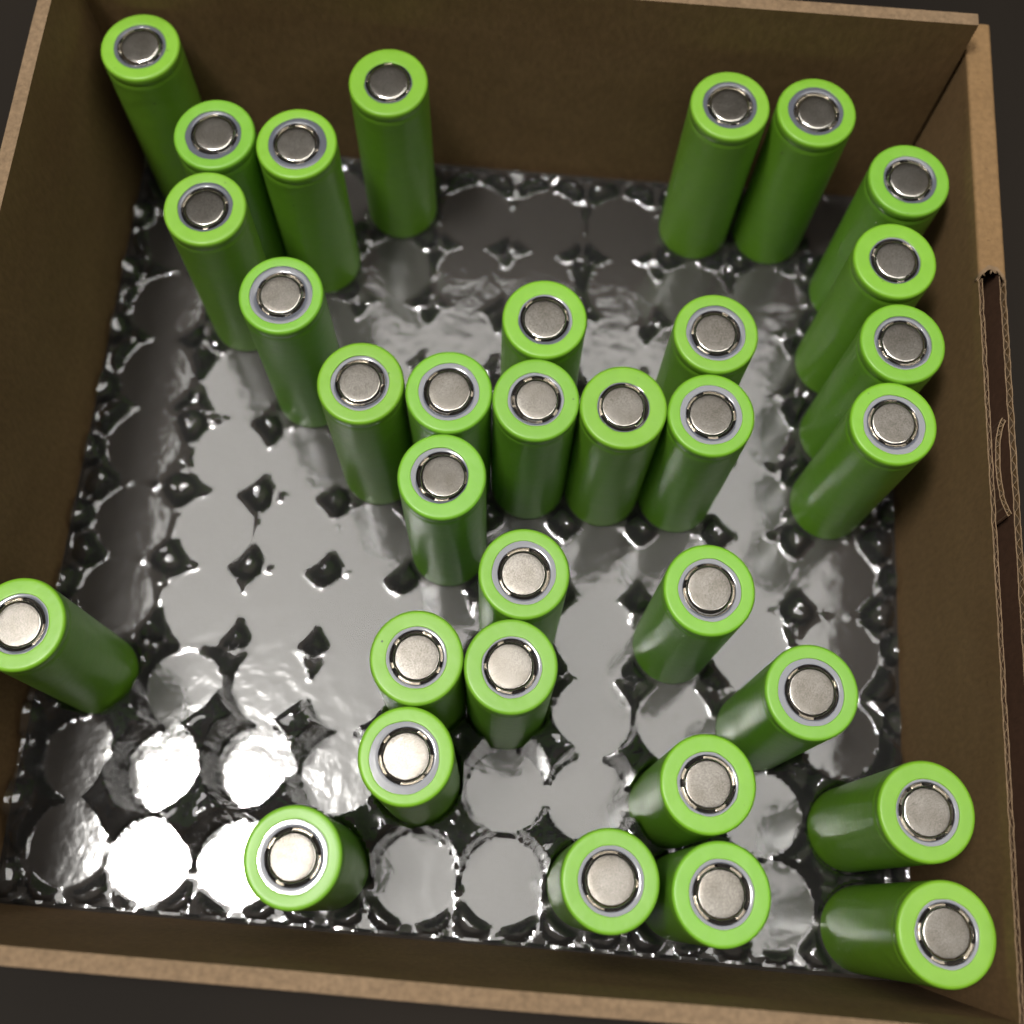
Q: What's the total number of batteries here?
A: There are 33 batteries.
